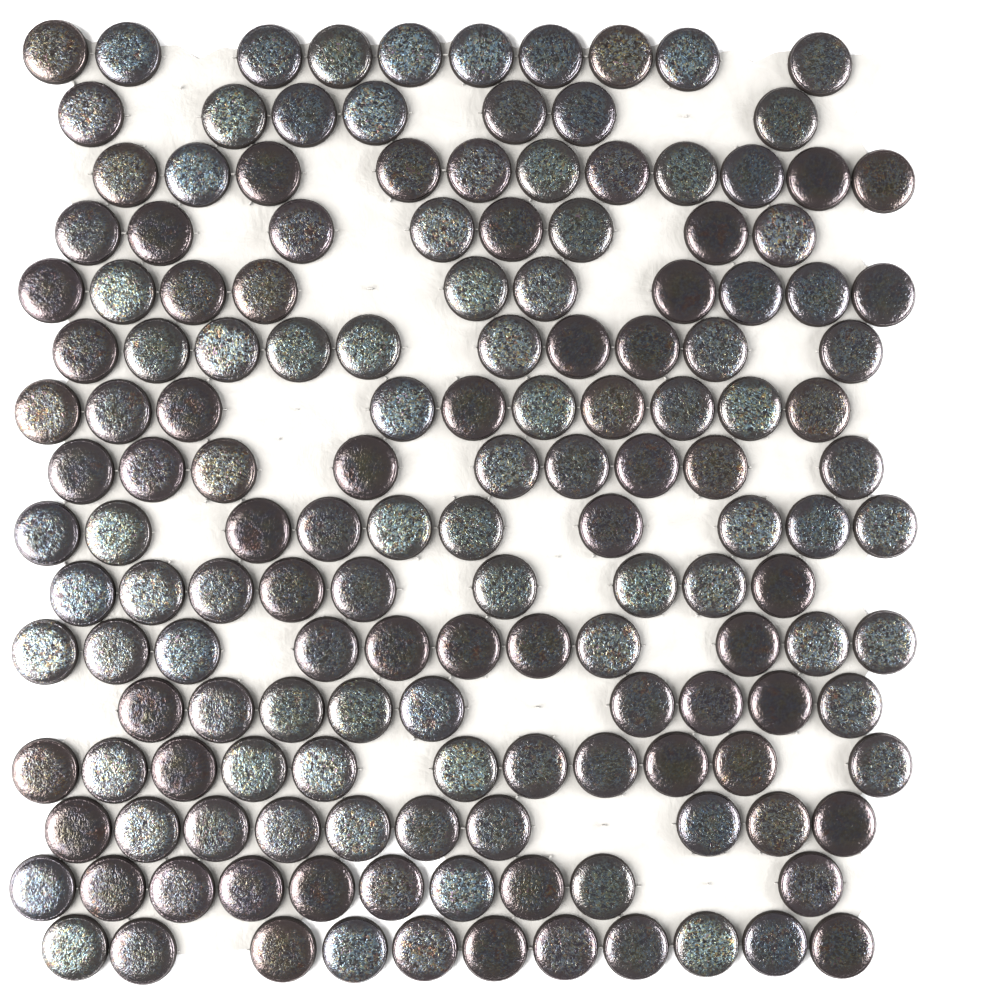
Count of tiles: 156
